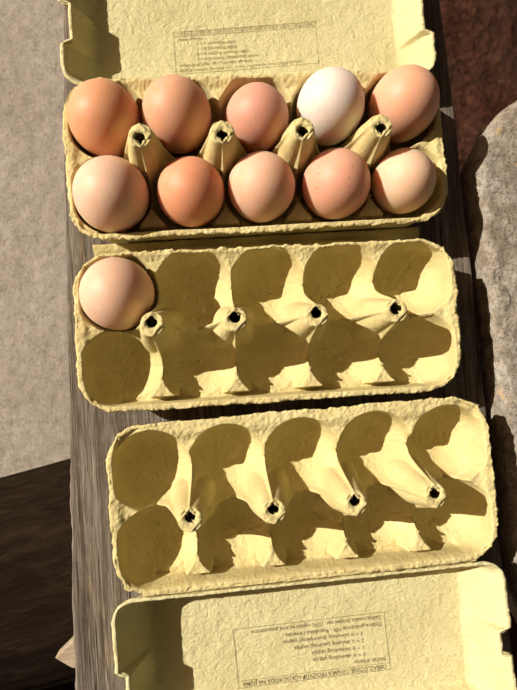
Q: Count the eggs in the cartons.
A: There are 11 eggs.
